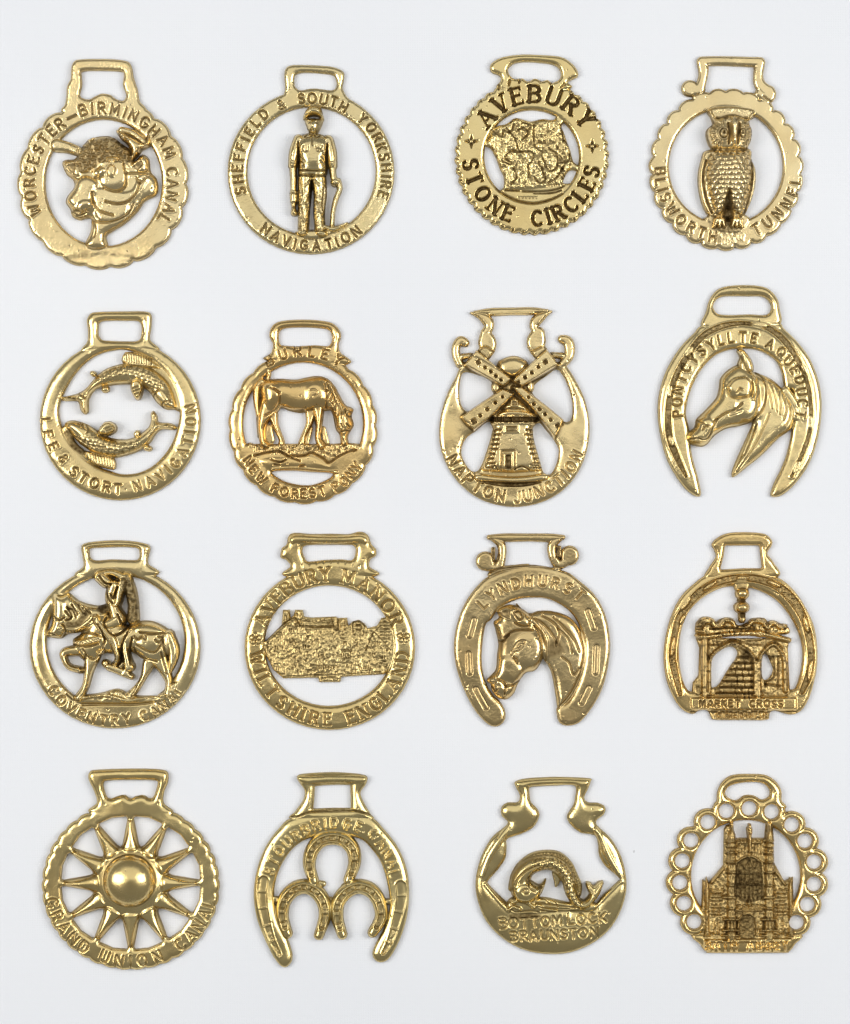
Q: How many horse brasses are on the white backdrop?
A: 16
